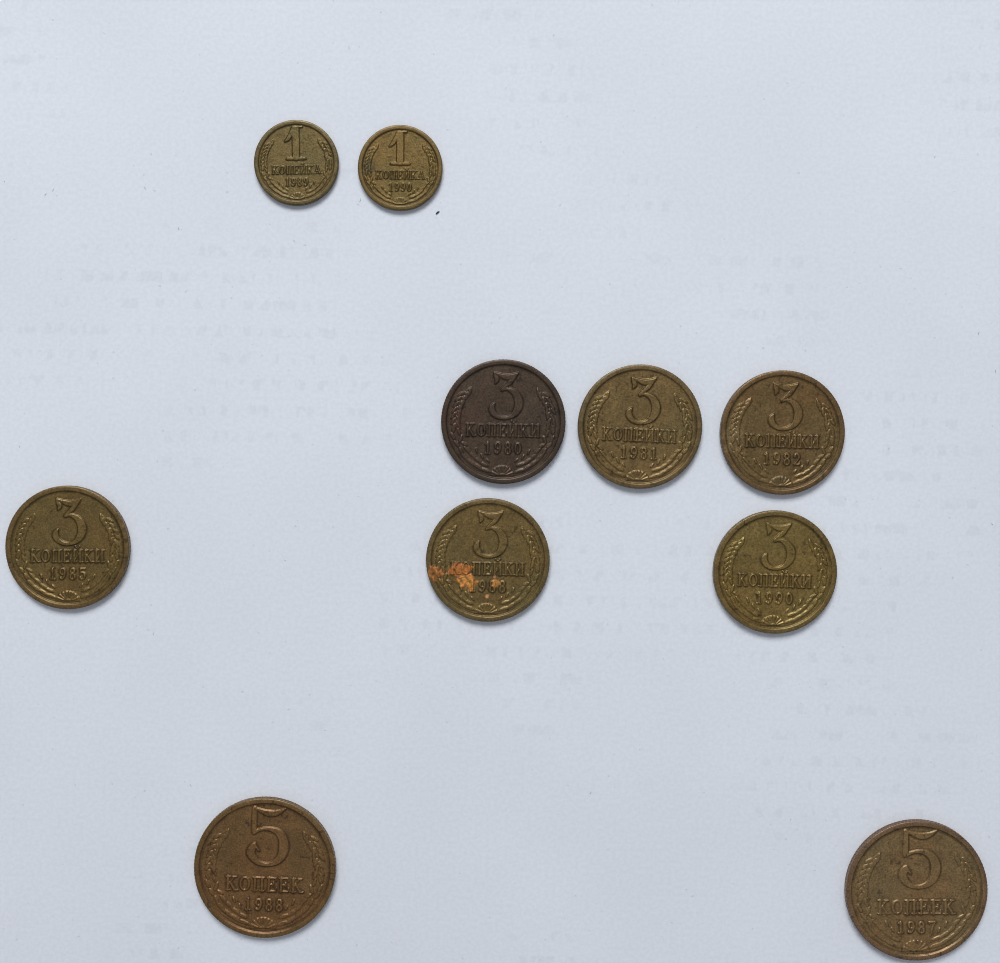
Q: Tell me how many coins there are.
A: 10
